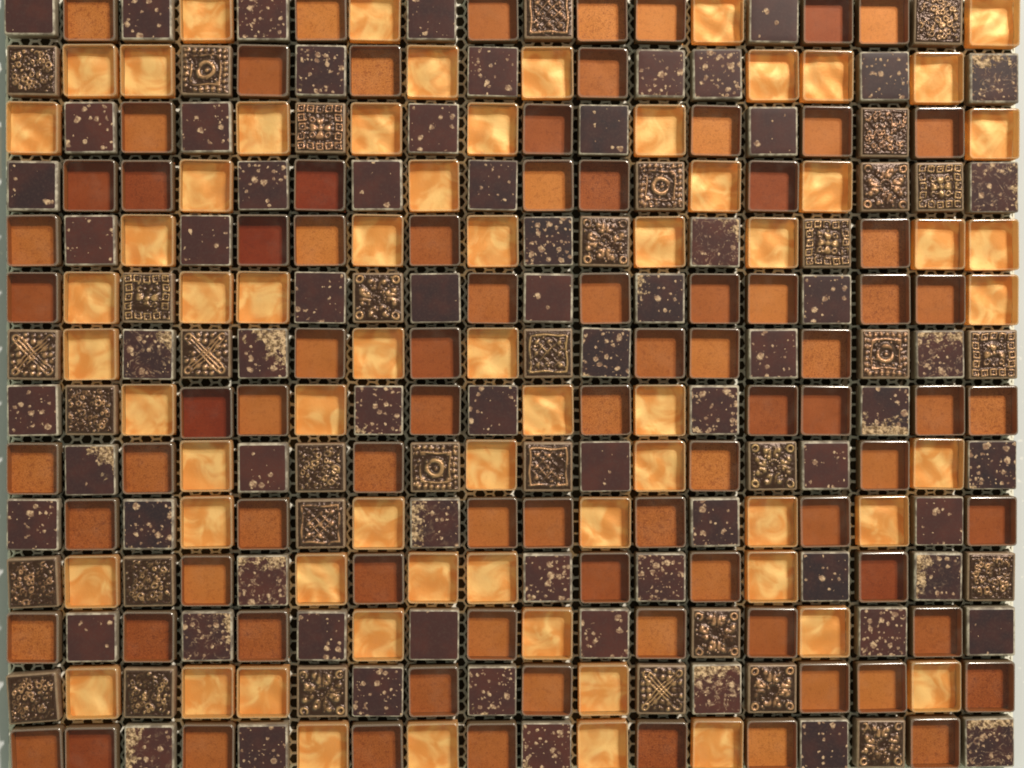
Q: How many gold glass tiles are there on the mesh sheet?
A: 65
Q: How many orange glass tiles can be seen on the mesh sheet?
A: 83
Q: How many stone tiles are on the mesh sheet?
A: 70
